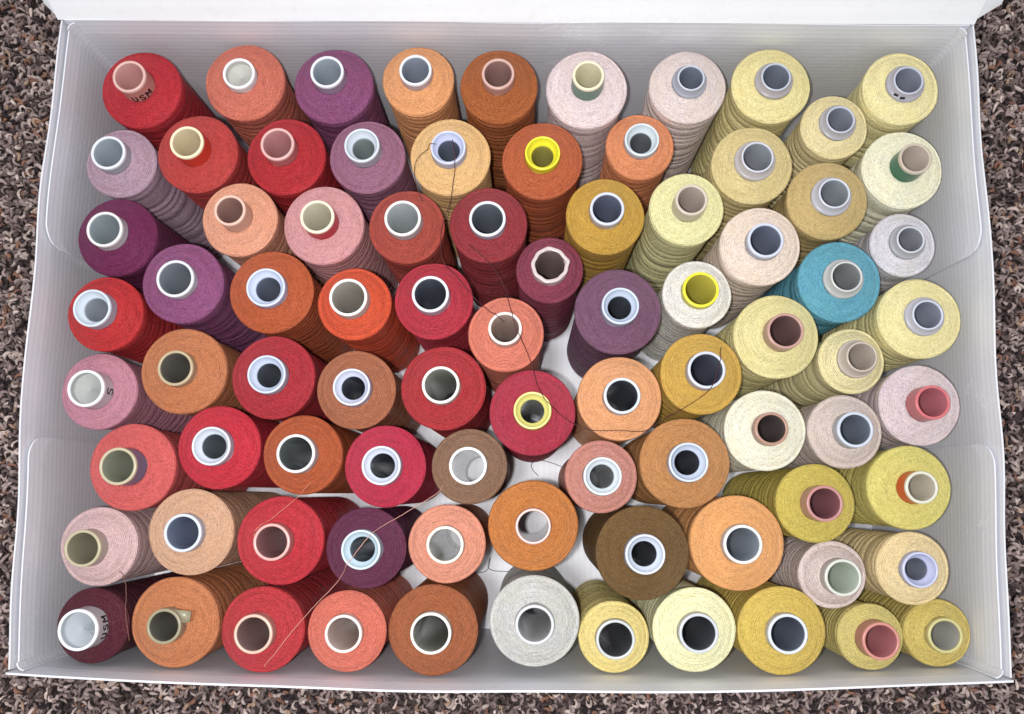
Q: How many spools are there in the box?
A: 83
